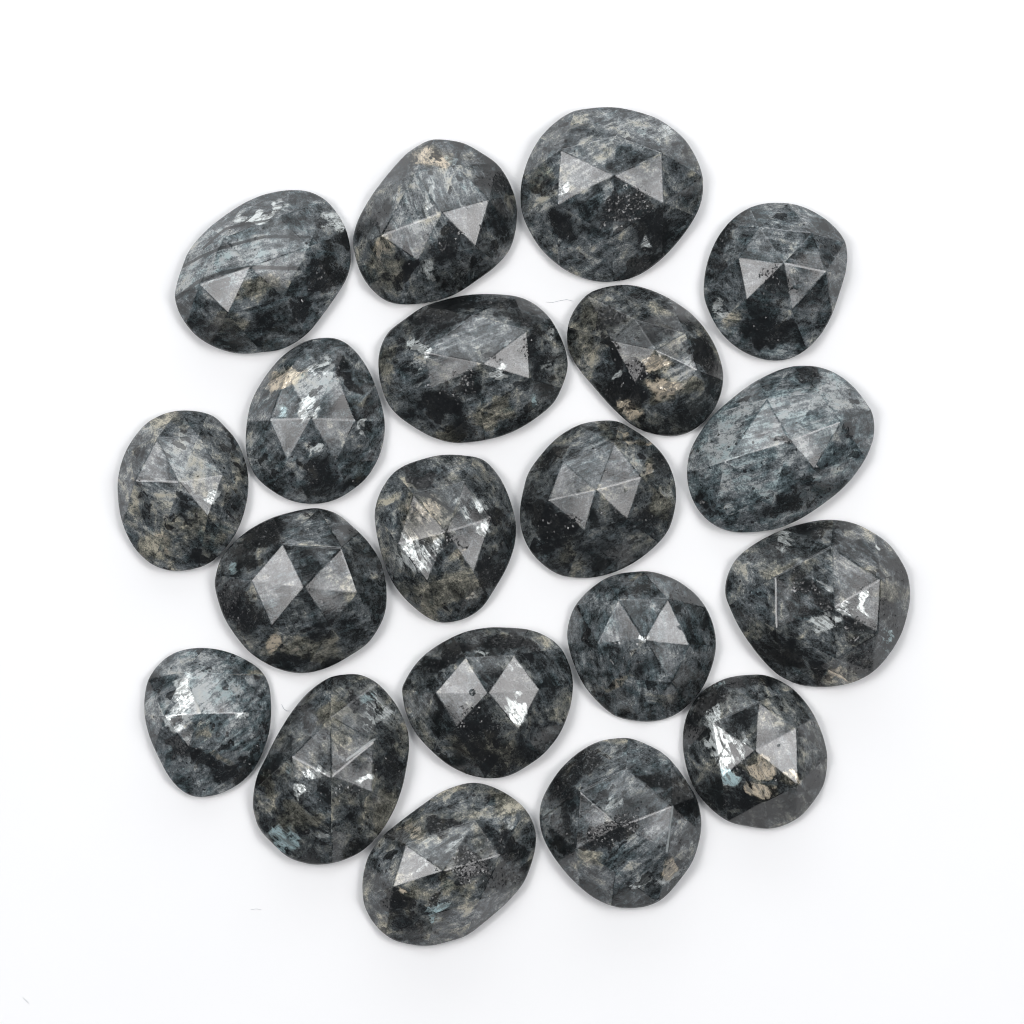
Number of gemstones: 20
